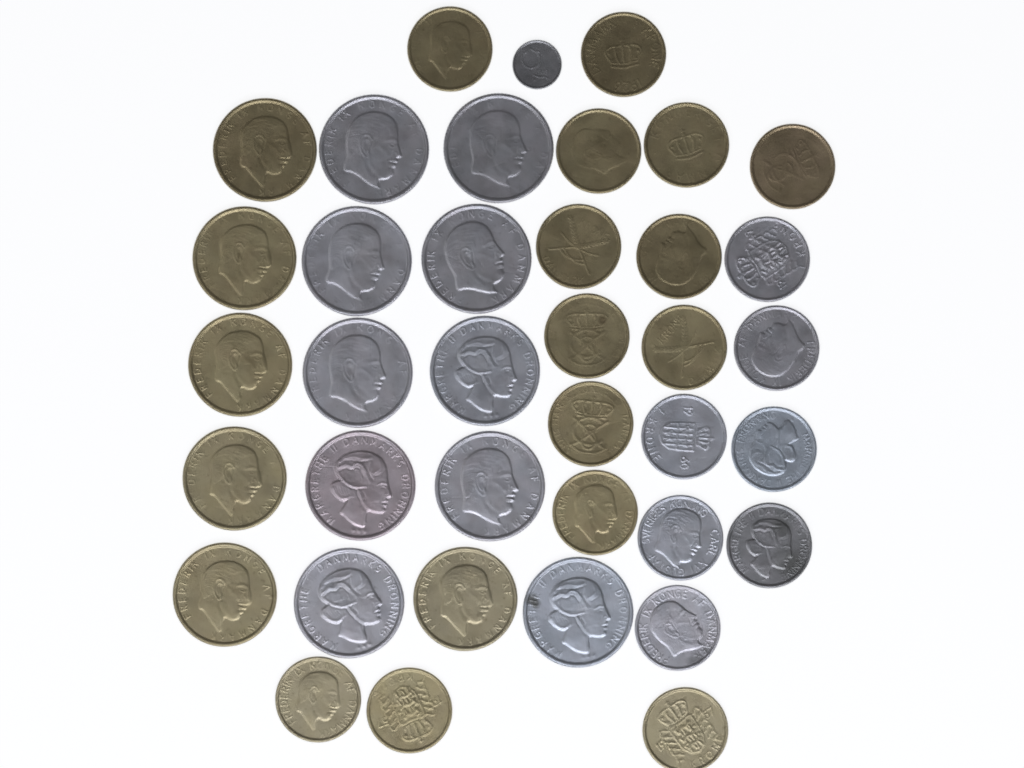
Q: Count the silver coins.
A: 18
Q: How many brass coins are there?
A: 20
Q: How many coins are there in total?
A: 38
